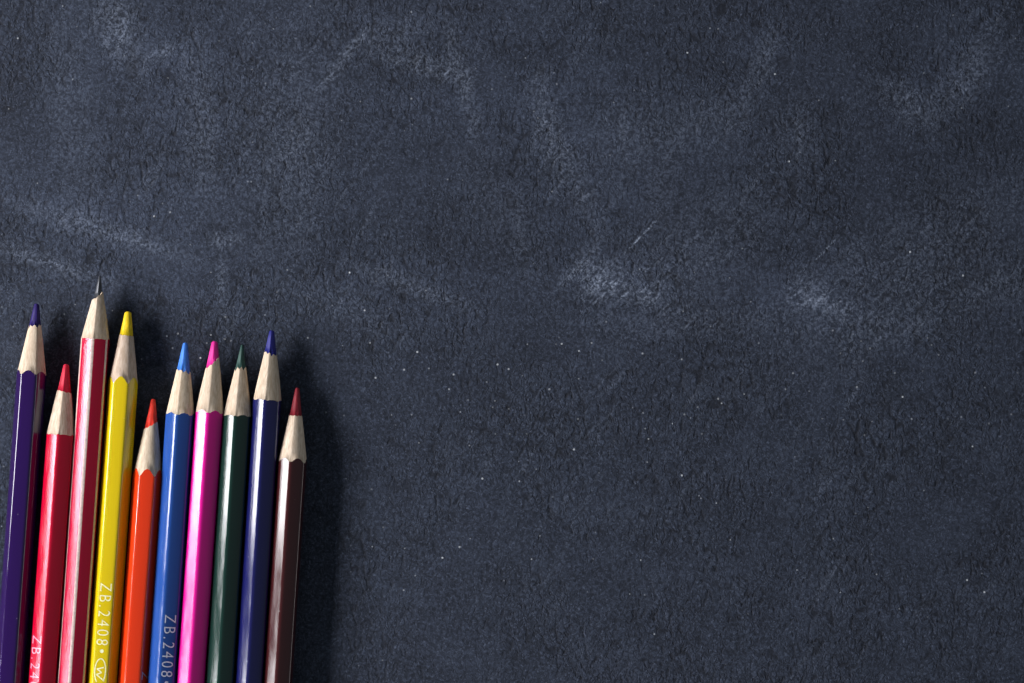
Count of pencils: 10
